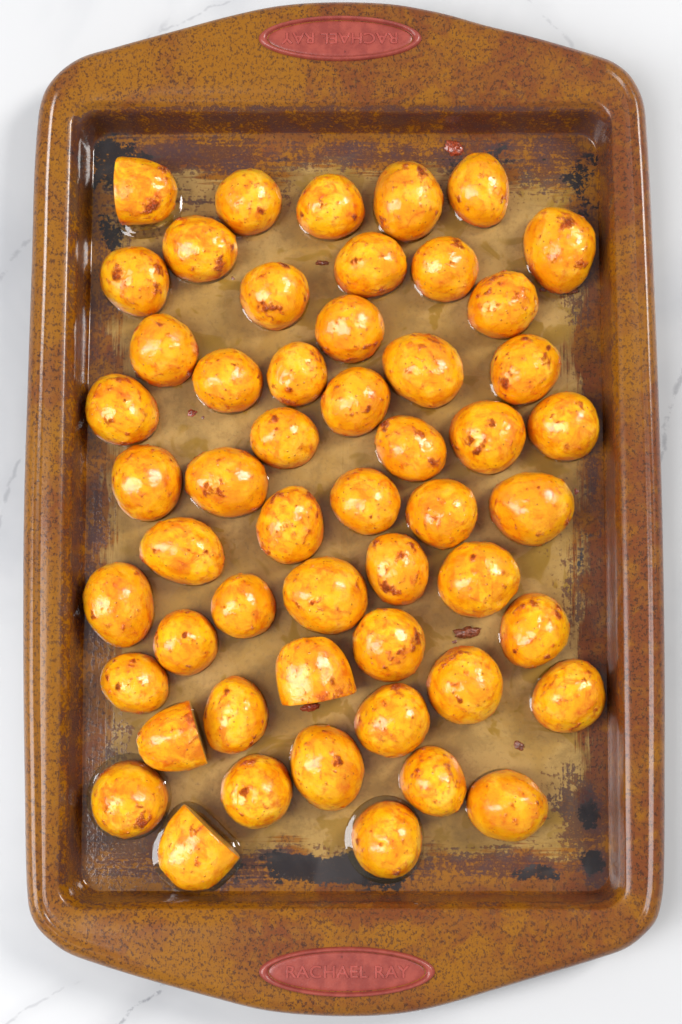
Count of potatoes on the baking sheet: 53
